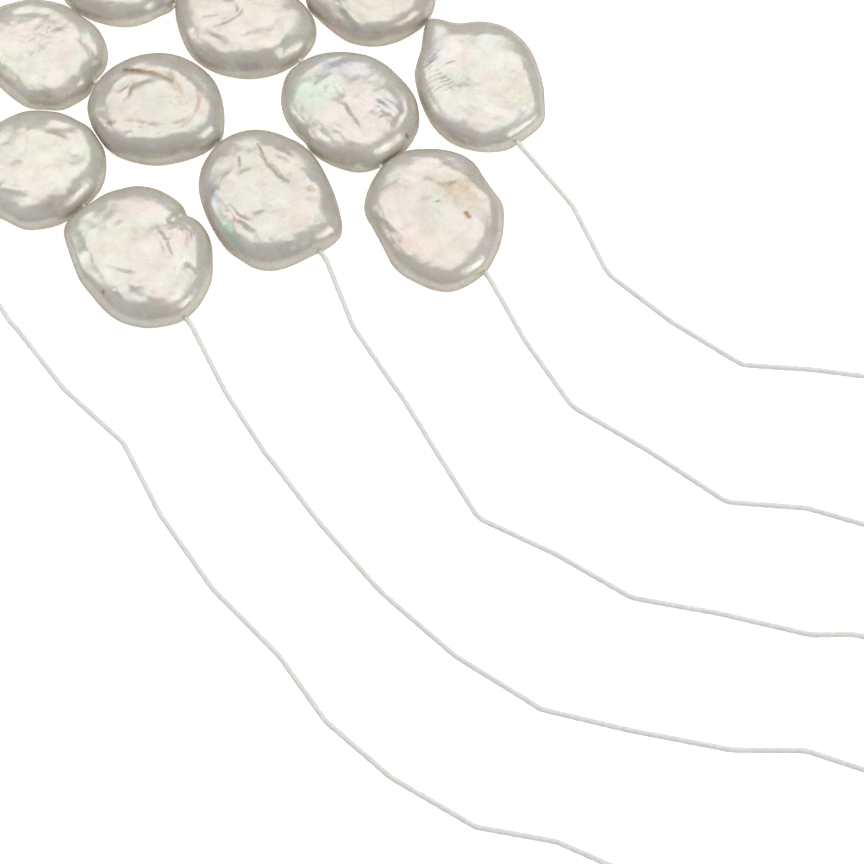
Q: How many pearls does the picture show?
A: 11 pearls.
